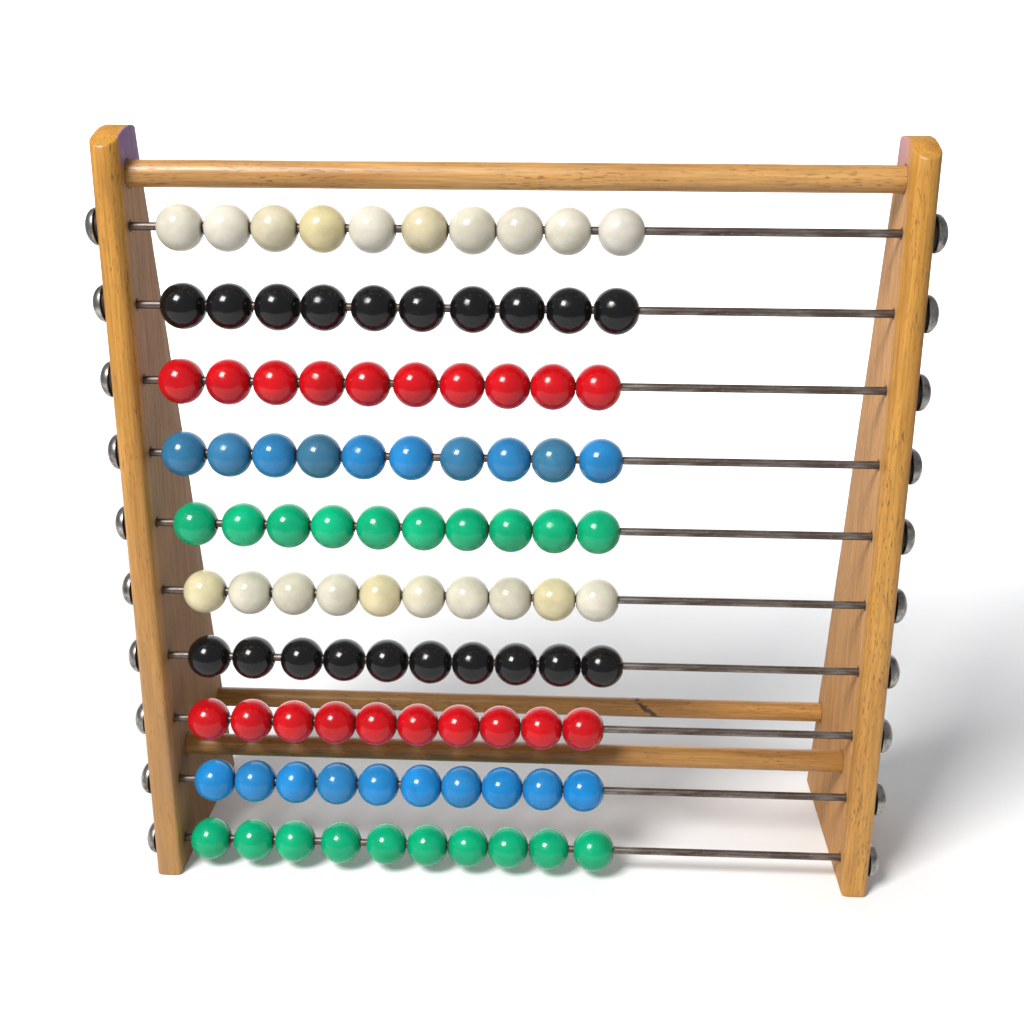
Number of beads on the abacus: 100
